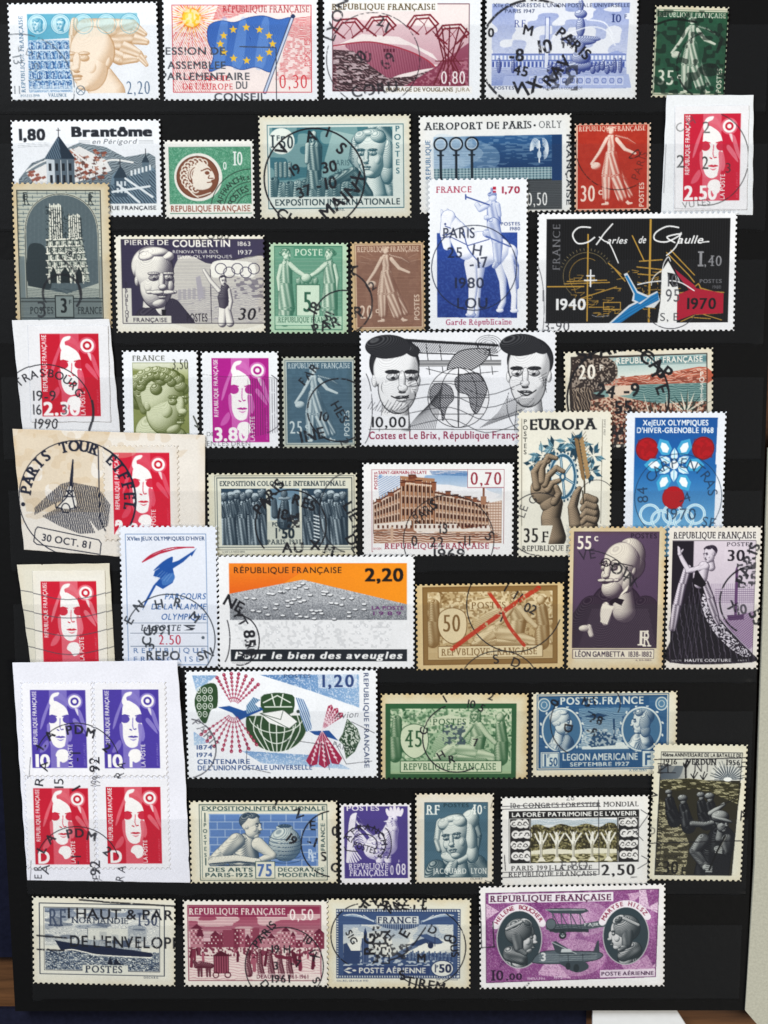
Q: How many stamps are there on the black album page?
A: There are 50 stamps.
